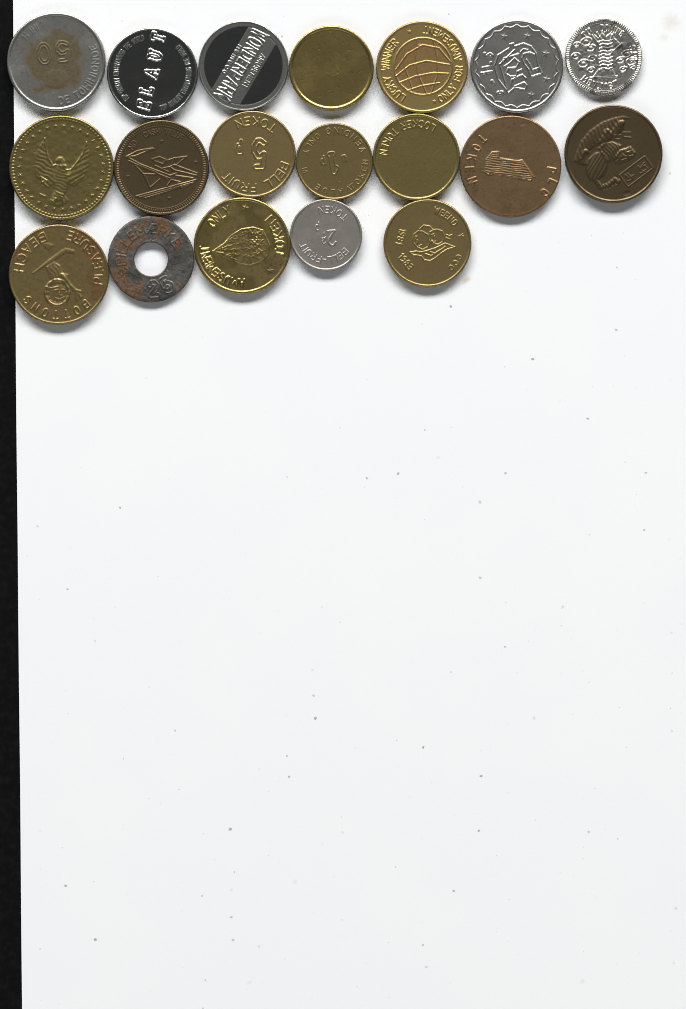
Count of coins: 19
